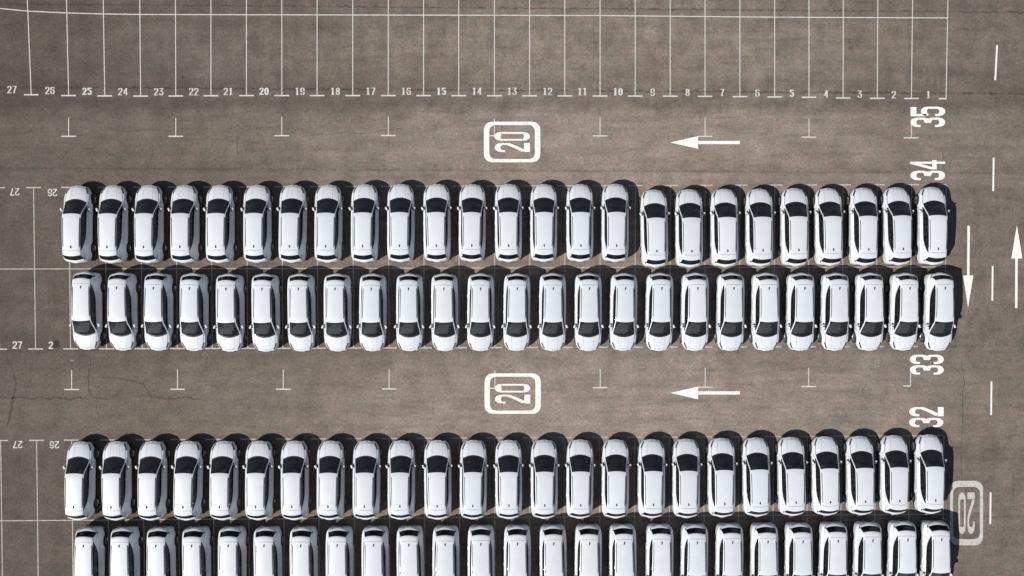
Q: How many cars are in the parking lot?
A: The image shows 100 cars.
